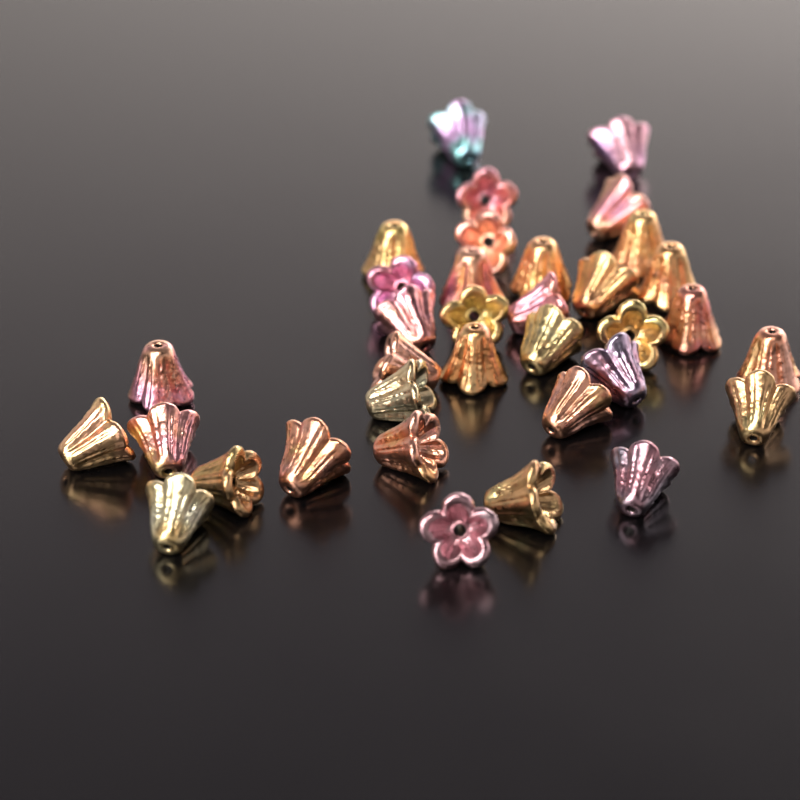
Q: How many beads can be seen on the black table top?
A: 35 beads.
